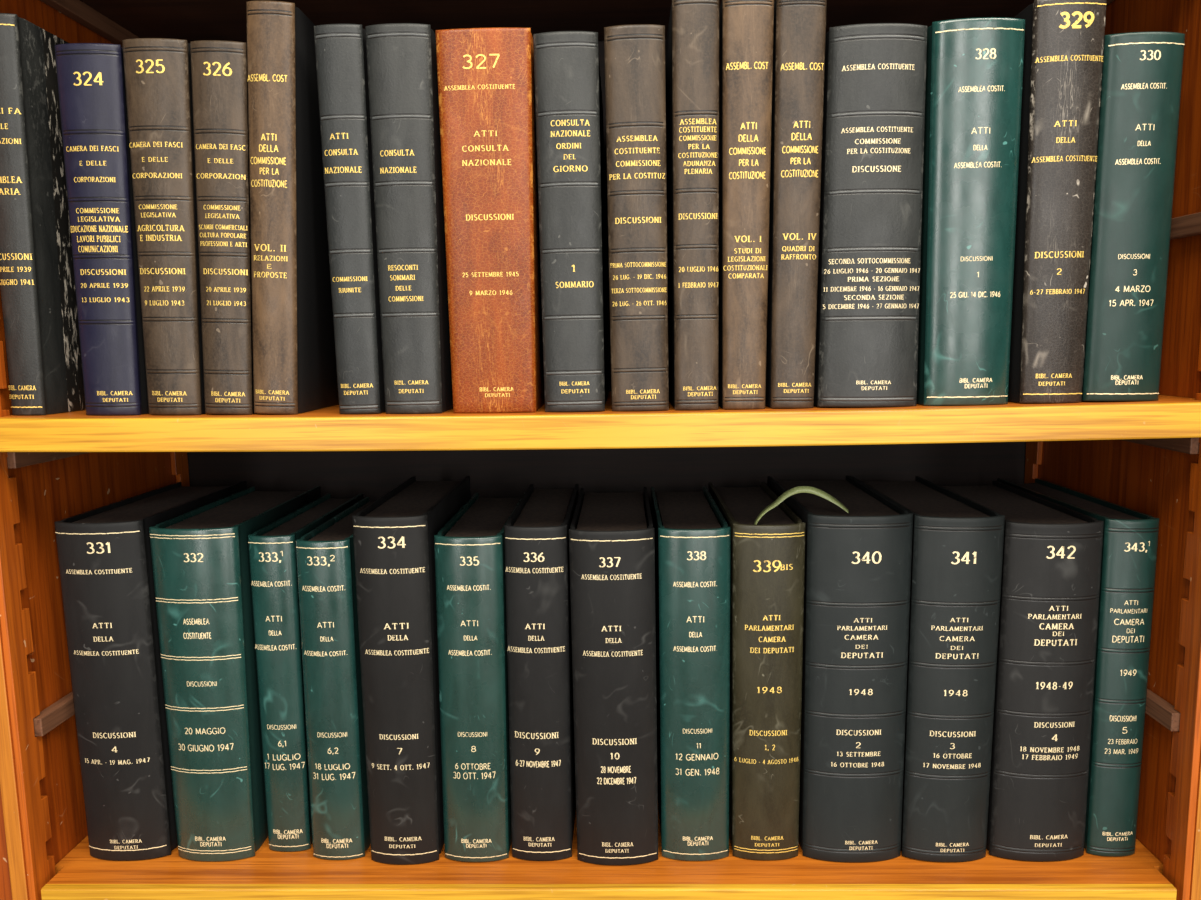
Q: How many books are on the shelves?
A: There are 31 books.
